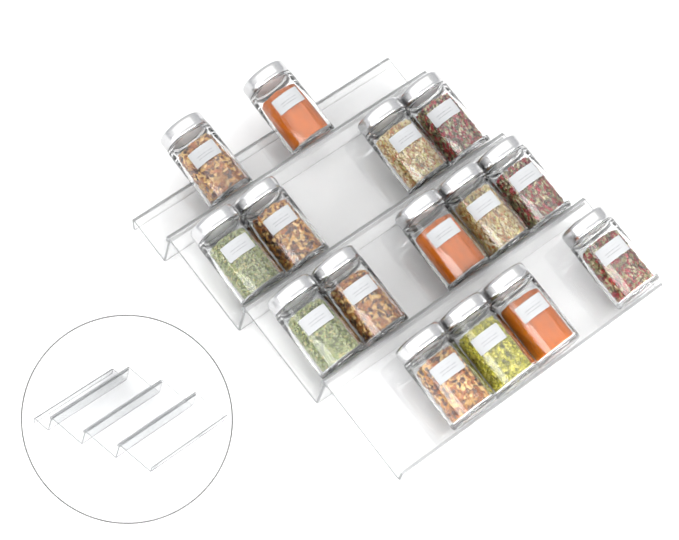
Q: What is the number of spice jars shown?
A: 15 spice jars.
